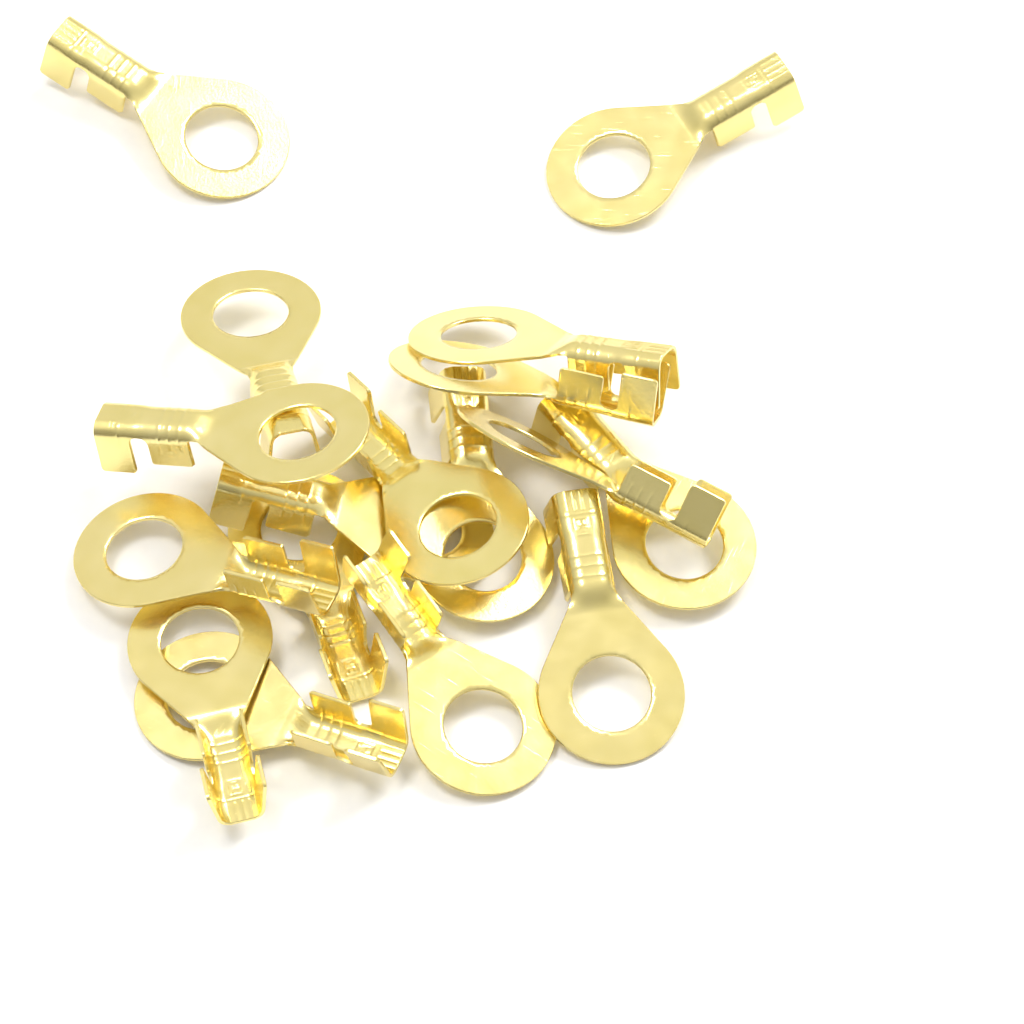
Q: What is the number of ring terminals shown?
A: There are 17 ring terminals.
